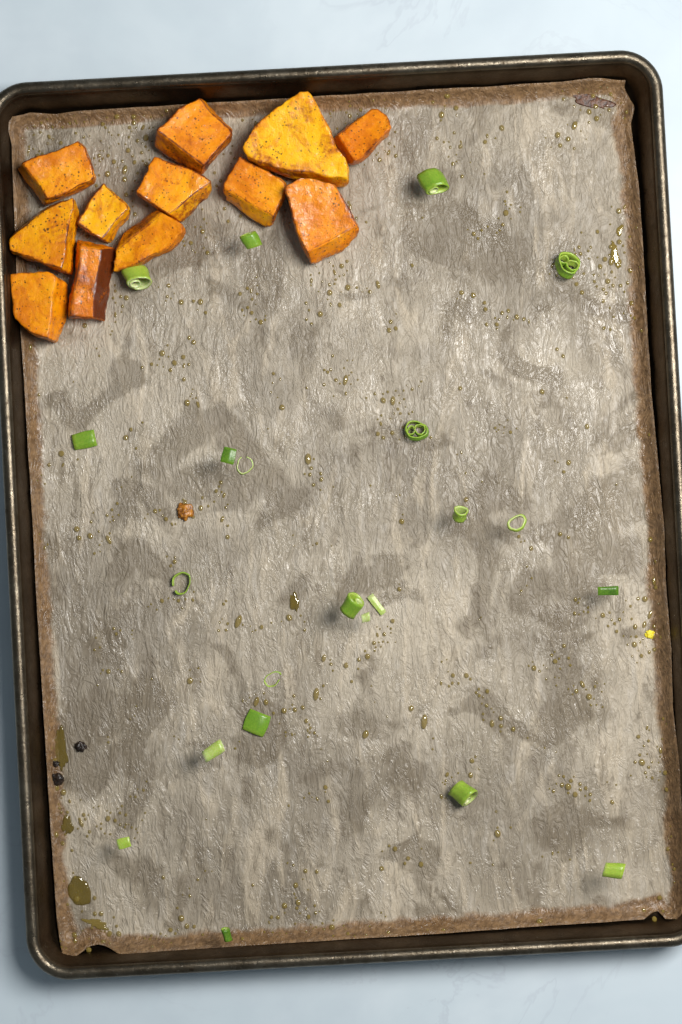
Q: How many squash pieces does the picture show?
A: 12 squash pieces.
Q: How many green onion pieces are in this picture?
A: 22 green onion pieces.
